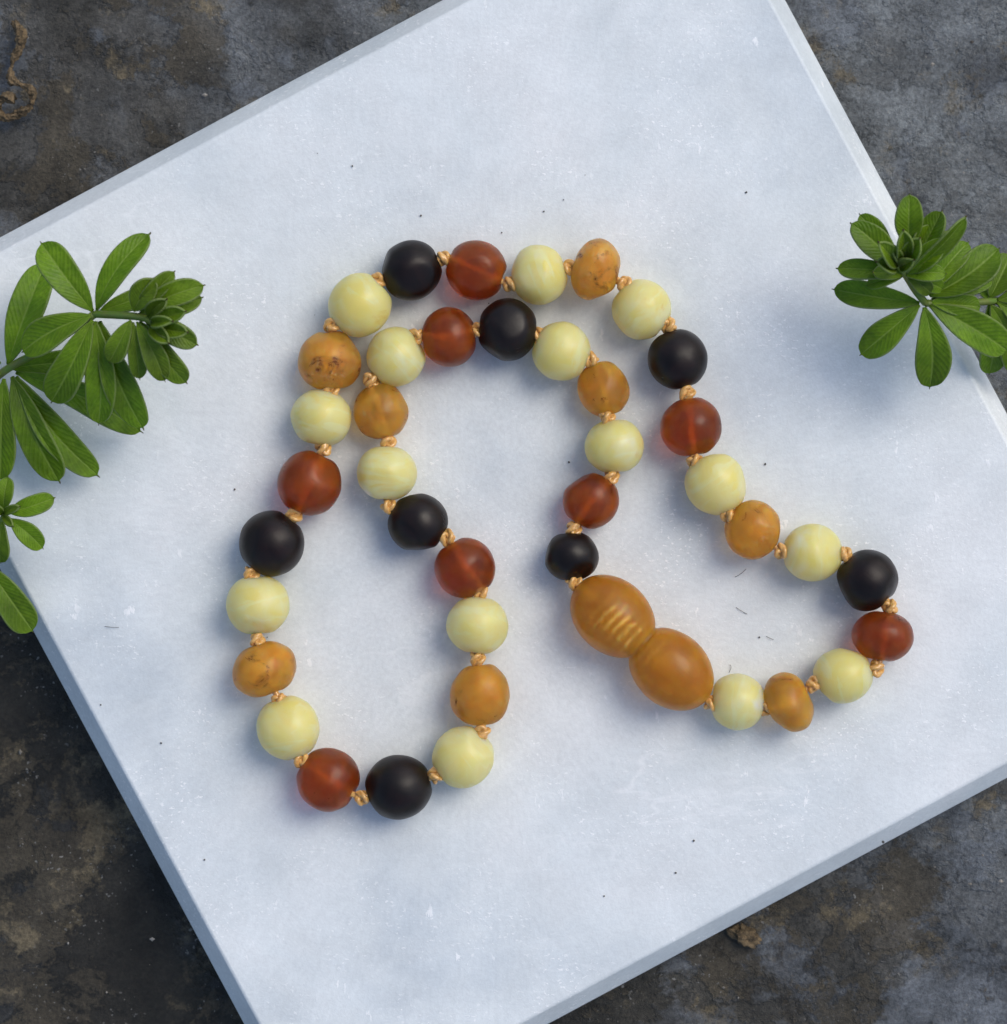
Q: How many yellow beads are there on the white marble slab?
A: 16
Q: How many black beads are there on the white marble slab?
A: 8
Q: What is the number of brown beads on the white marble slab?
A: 8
